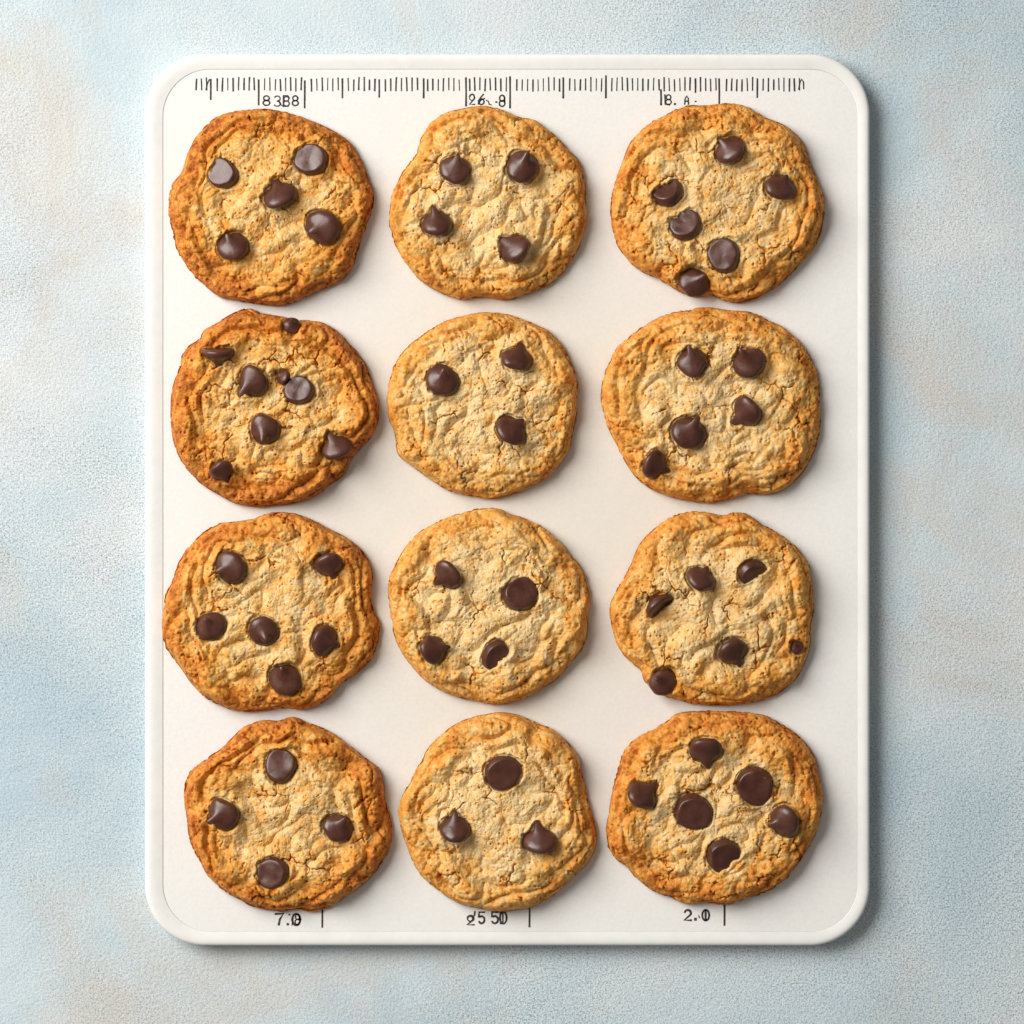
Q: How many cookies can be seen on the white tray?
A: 12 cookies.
